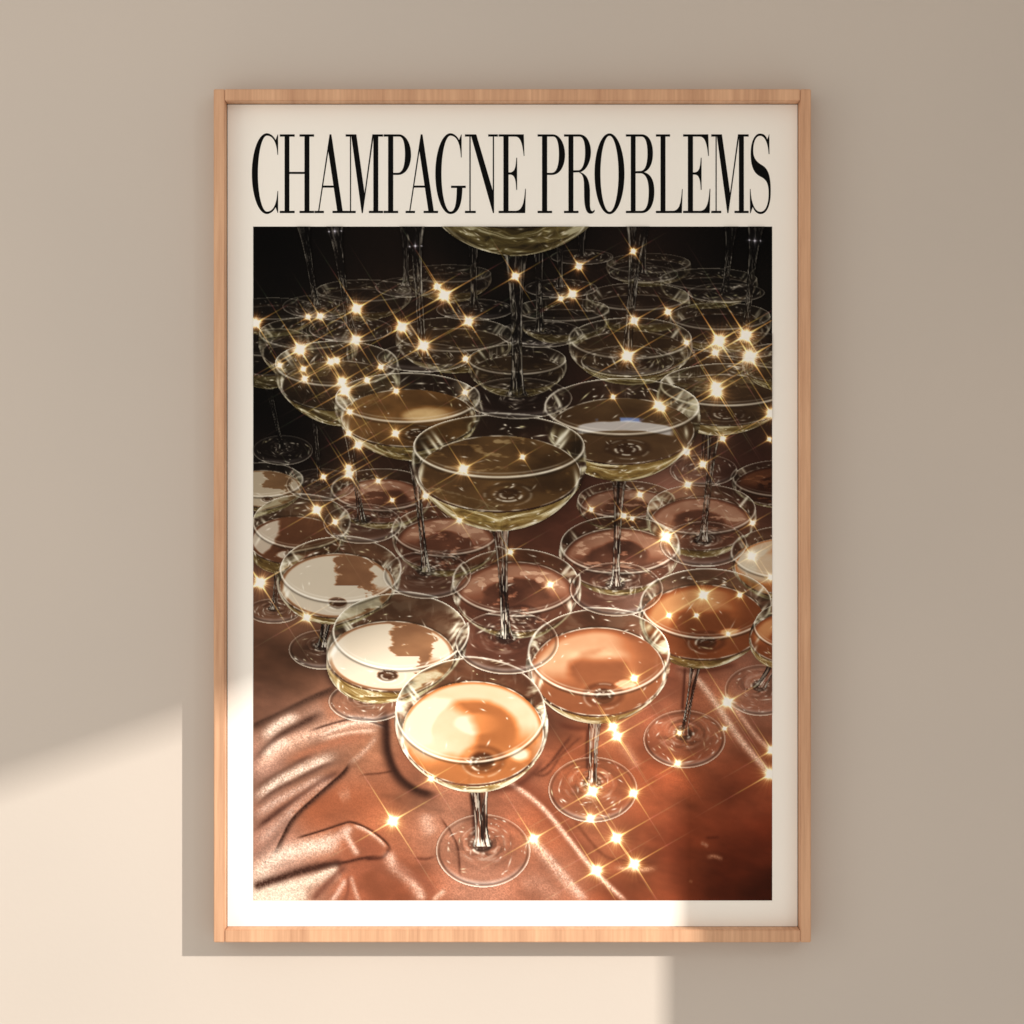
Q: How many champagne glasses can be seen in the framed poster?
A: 49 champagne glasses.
